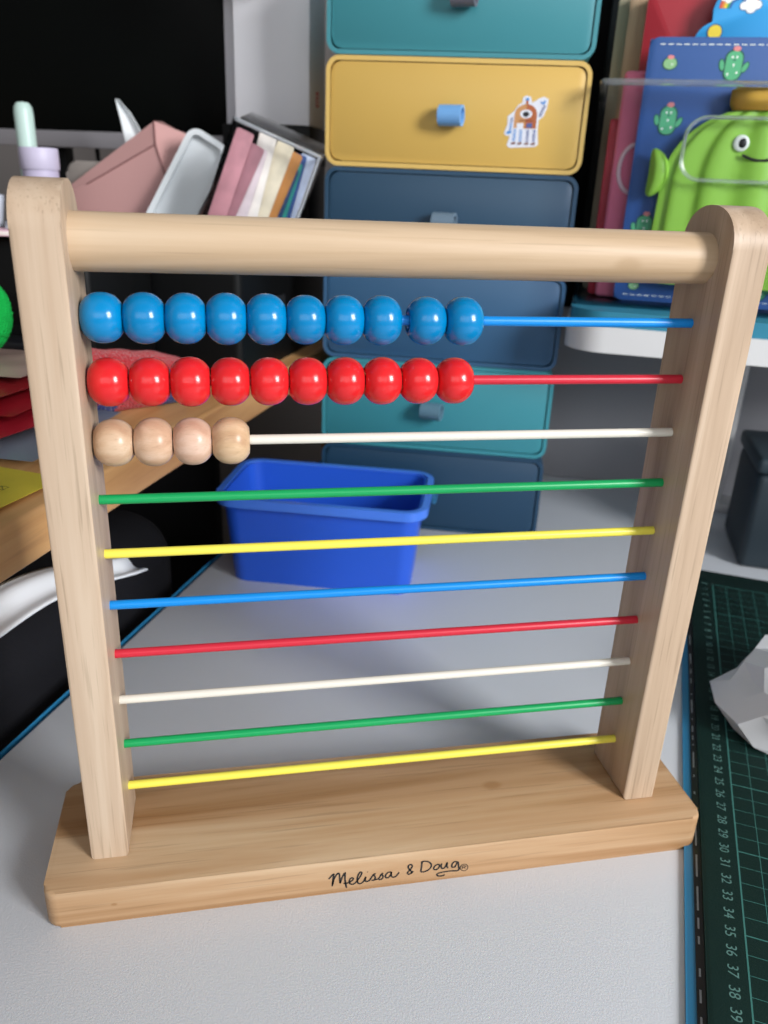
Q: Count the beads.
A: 24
